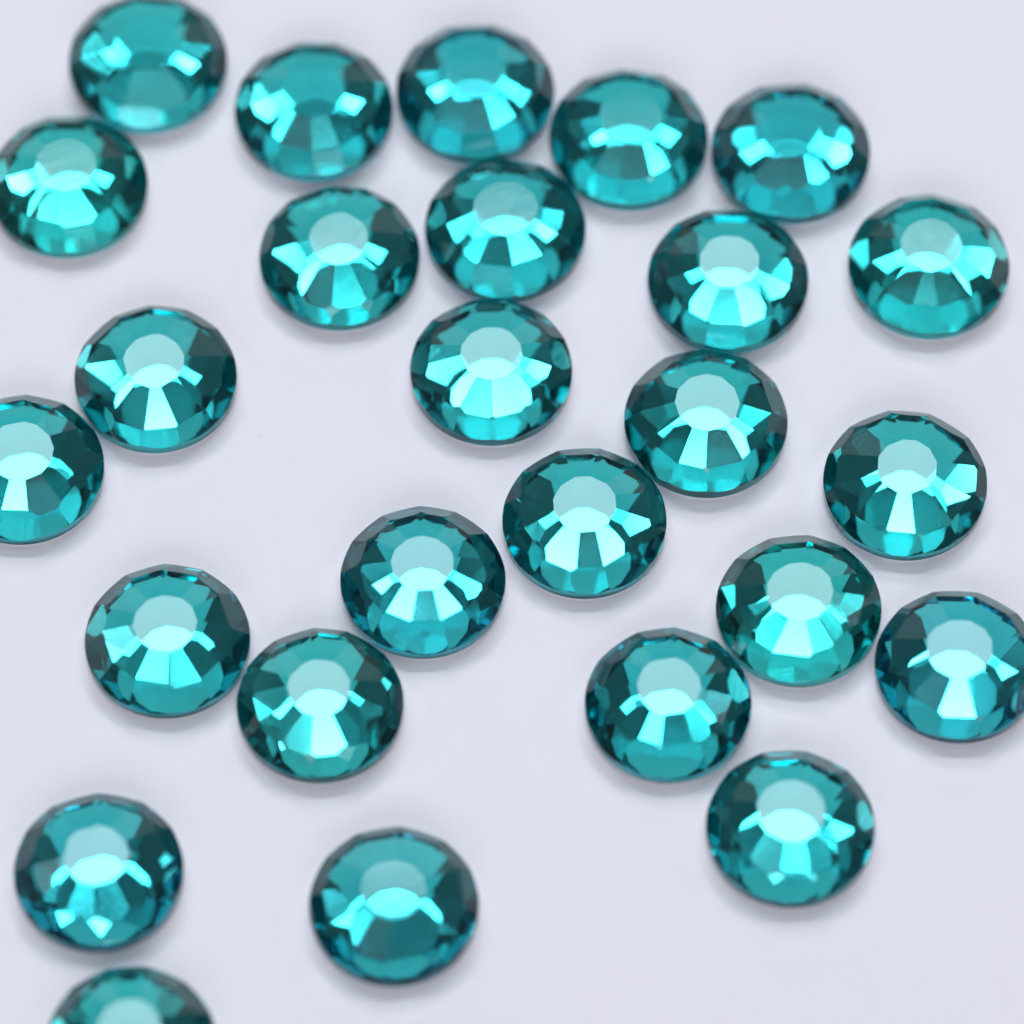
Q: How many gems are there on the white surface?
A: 26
